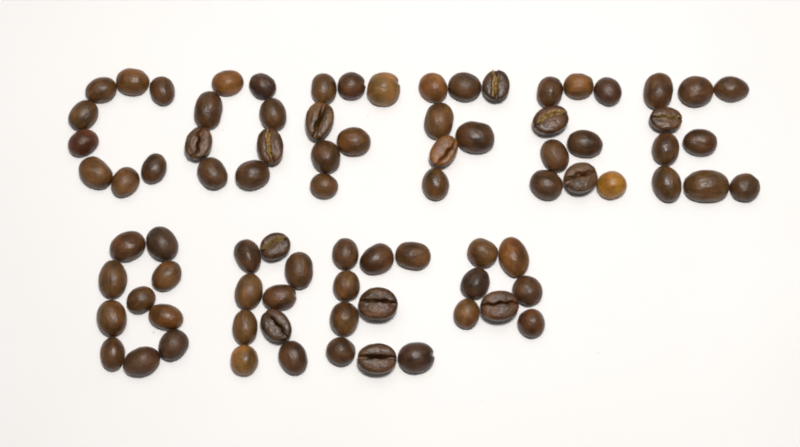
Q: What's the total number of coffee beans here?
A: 83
